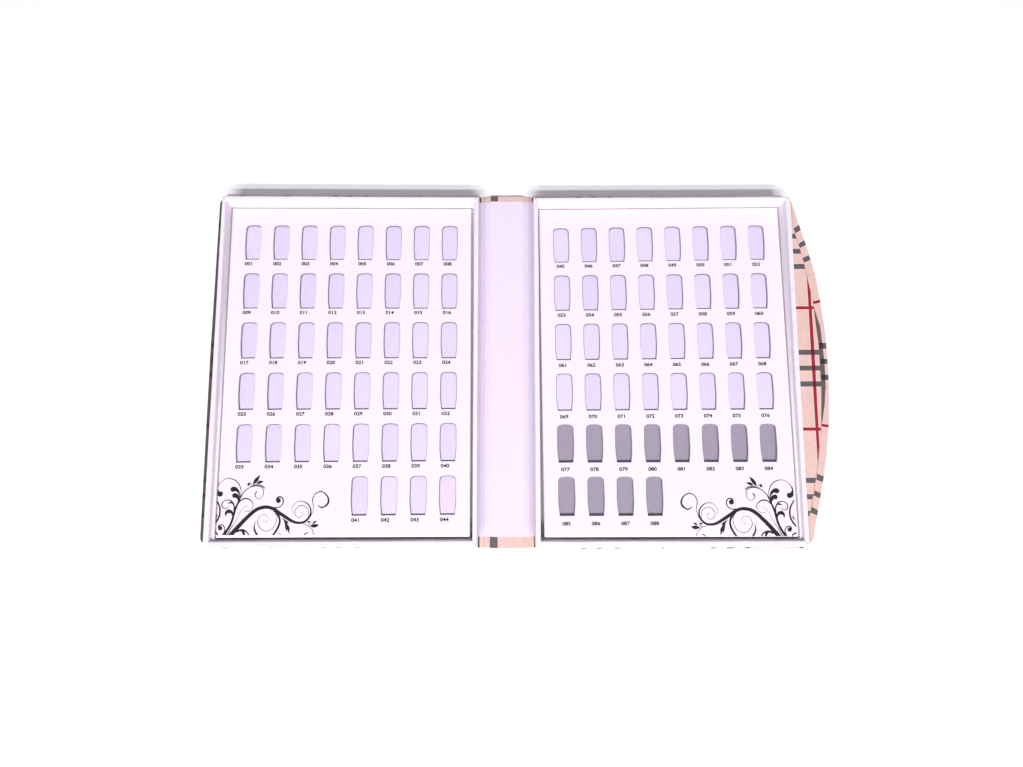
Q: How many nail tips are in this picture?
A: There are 76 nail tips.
